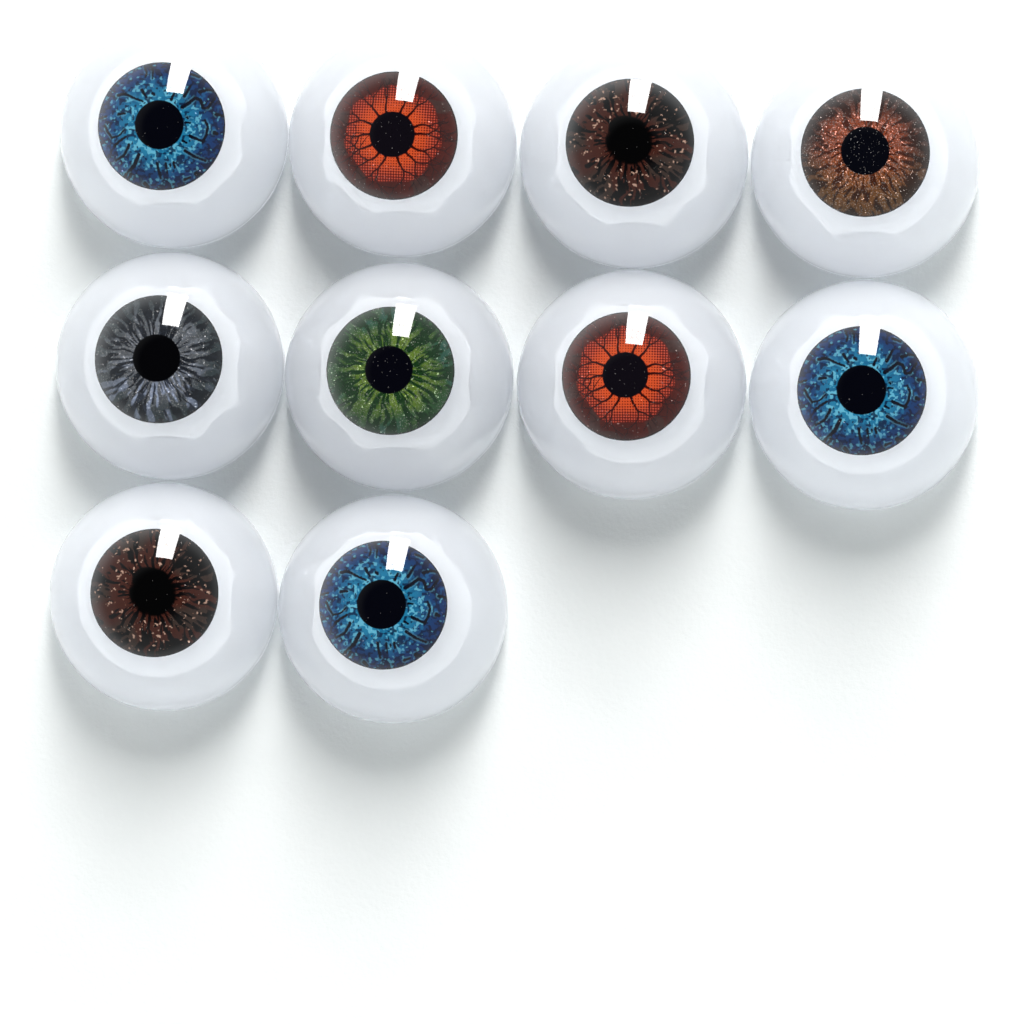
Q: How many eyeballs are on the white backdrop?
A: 10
